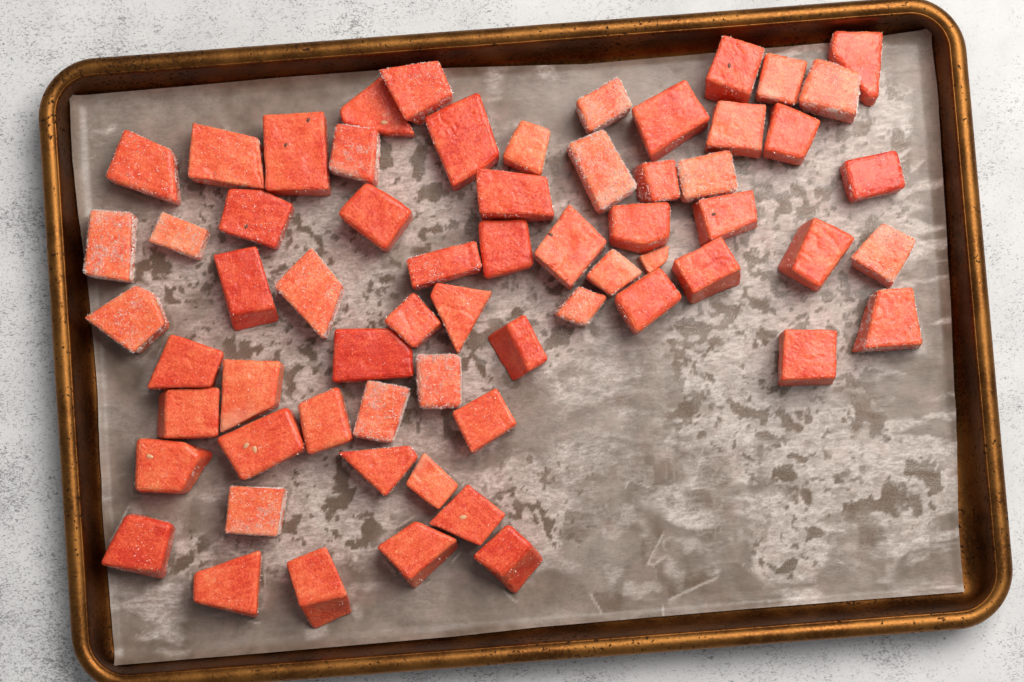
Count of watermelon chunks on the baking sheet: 64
